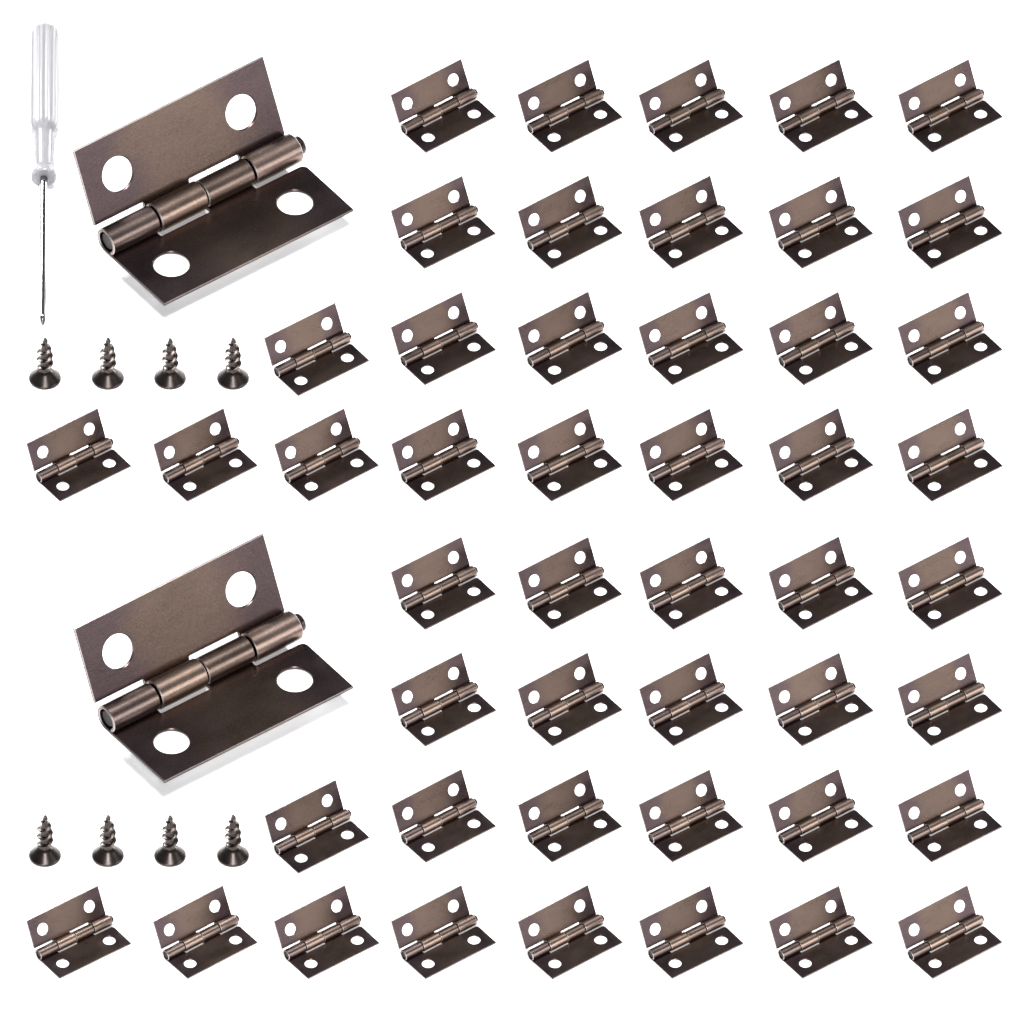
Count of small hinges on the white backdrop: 48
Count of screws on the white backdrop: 8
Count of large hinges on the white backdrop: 2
